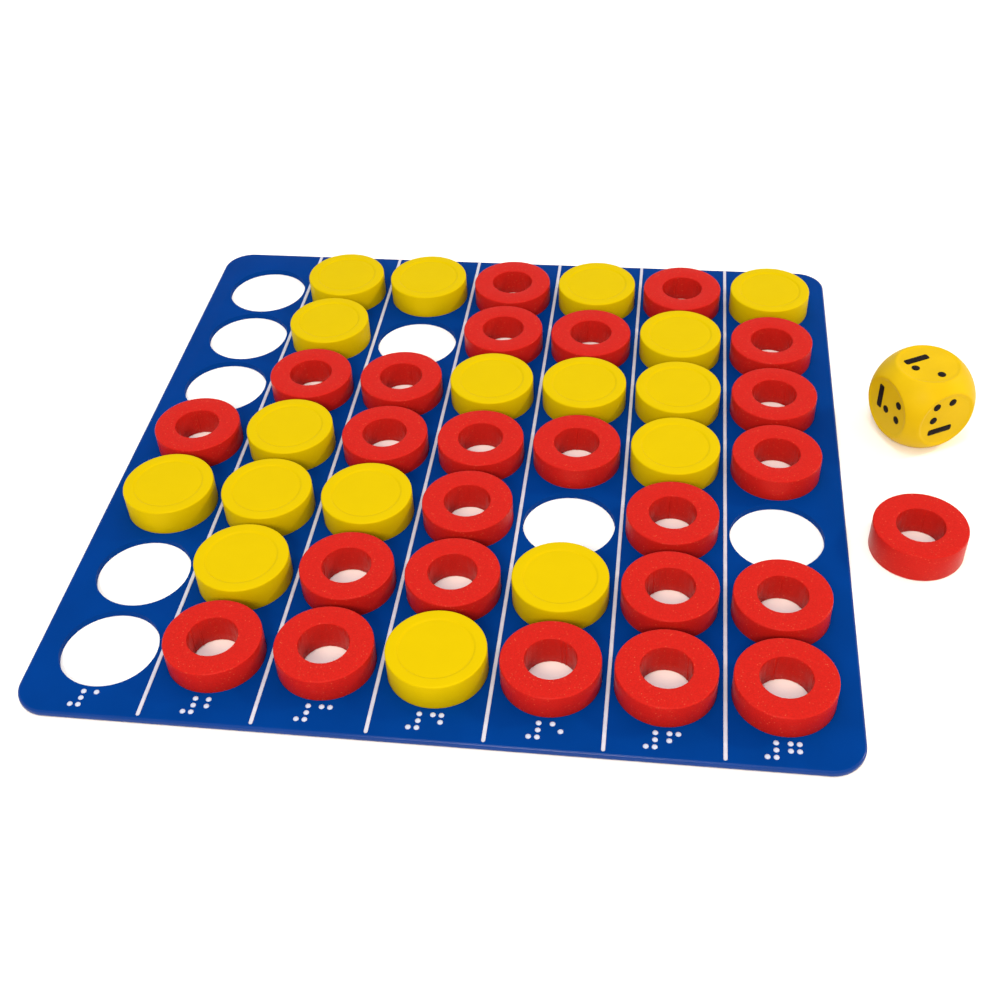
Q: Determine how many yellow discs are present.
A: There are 17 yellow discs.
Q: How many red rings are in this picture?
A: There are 25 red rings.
